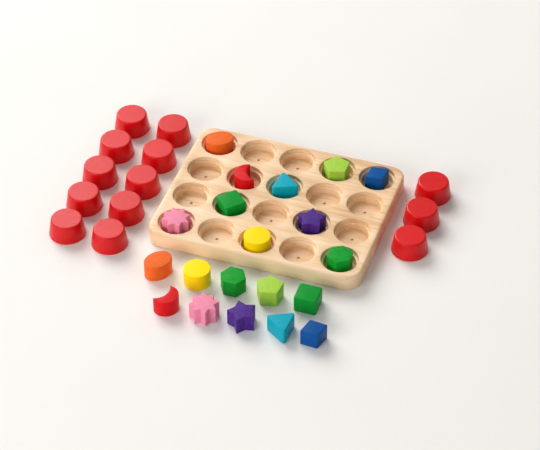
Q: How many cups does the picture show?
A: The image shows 13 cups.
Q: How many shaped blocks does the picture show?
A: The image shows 20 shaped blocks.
